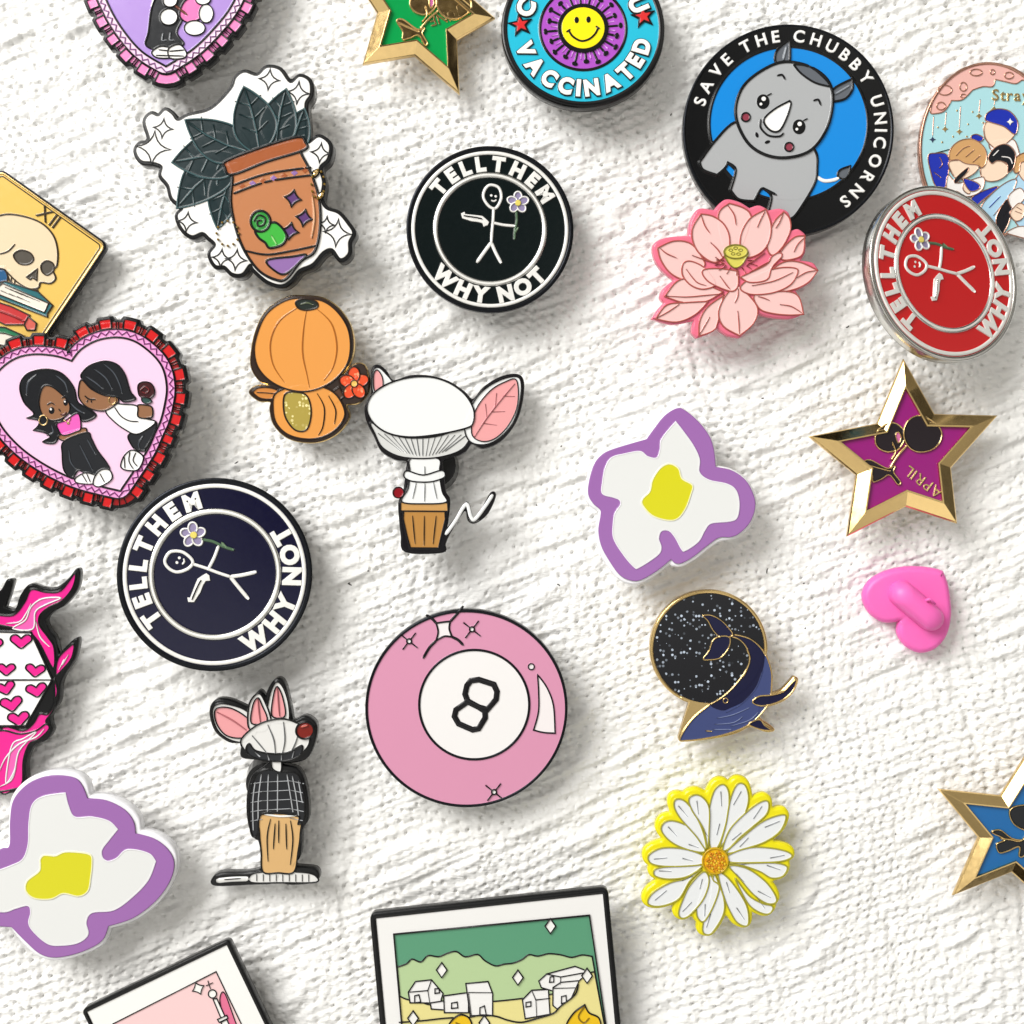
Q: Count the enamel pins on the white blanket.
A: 25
